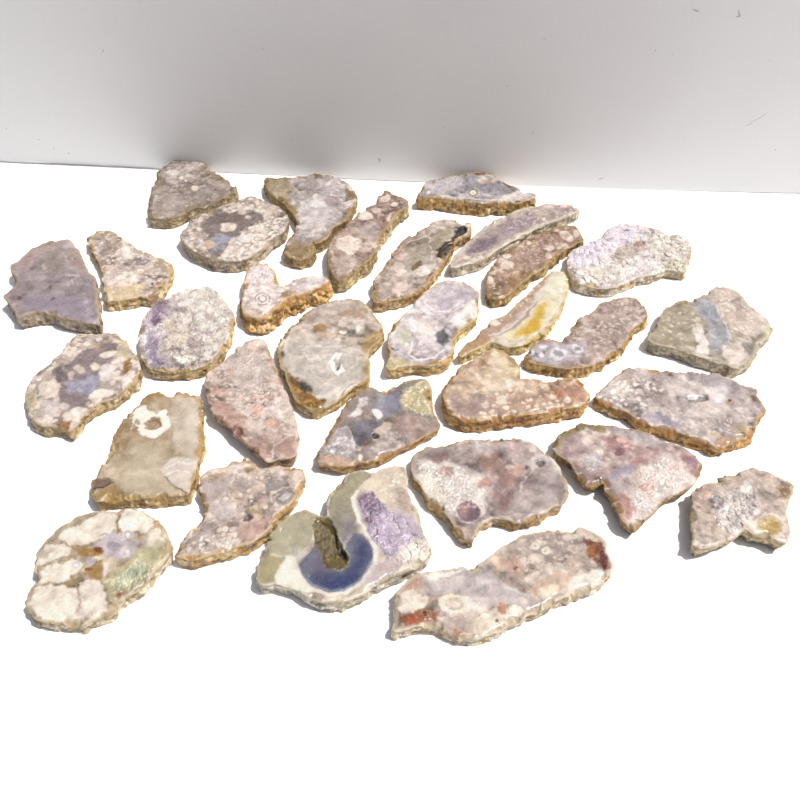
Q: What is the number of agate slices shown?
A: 31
